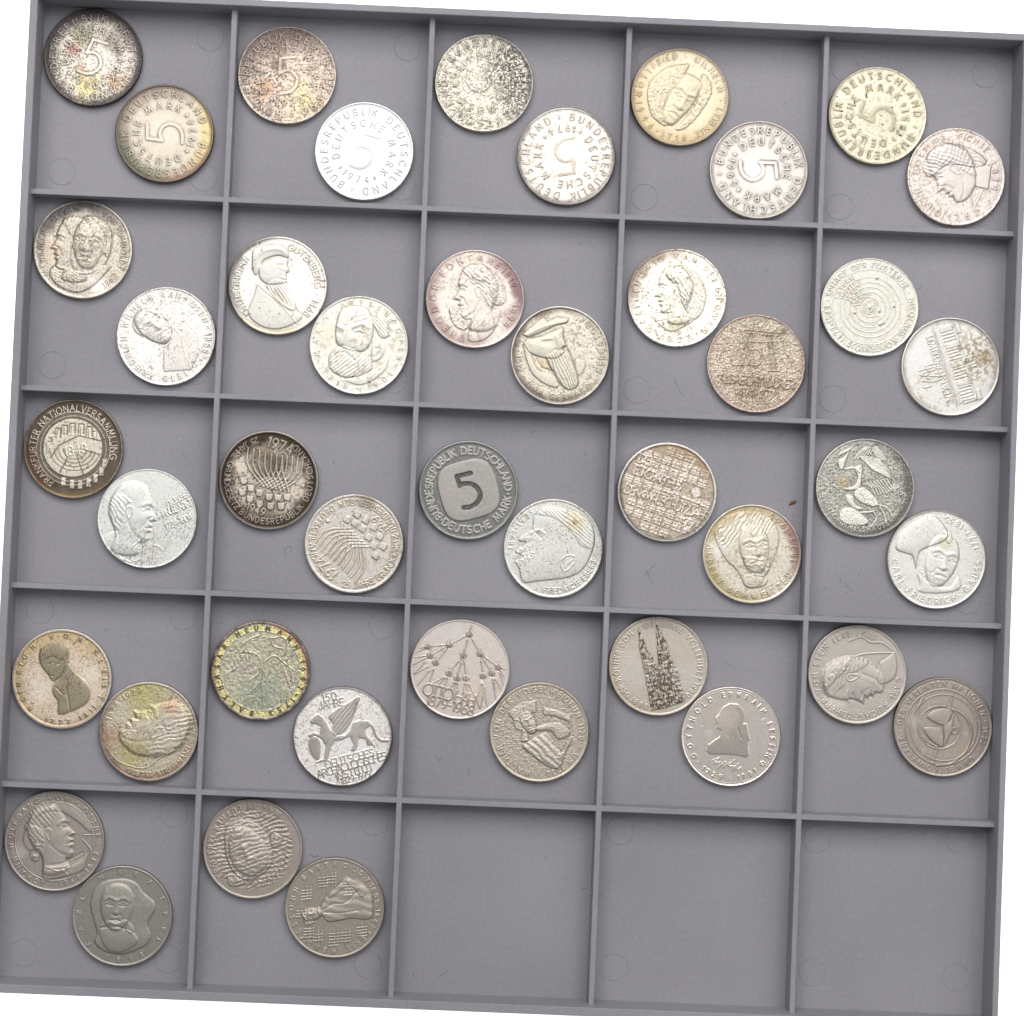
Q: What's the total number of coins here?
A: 44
